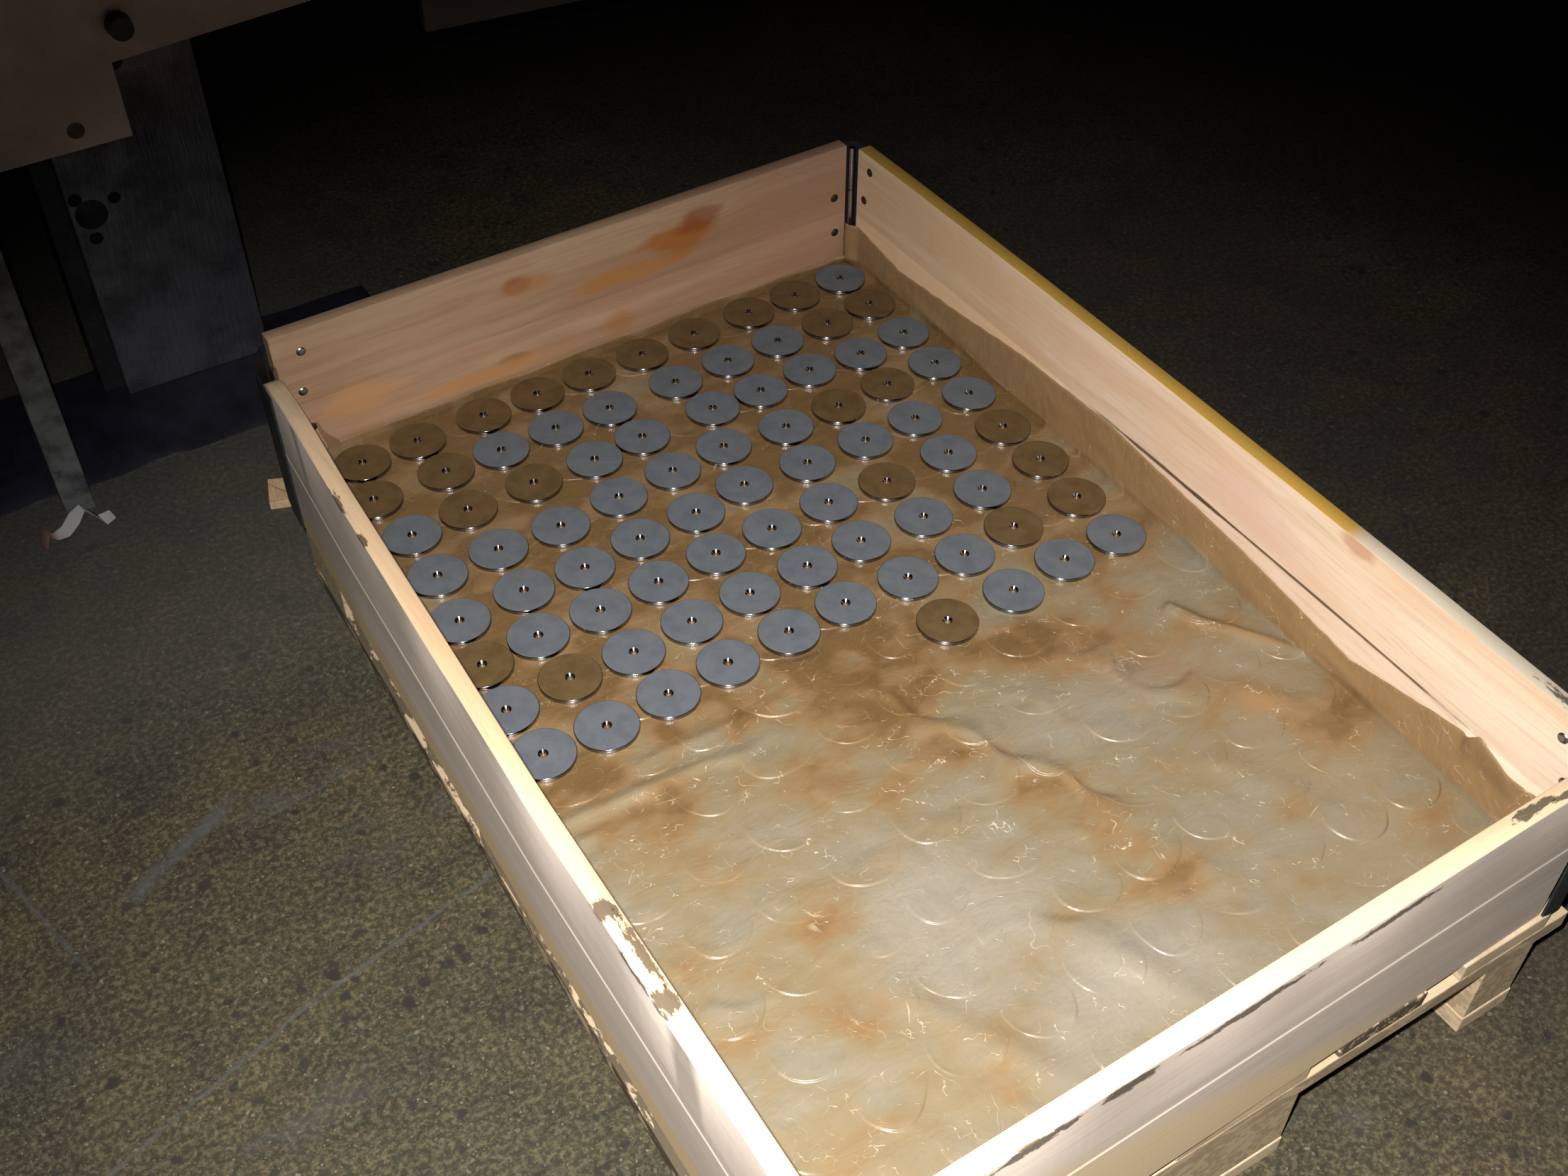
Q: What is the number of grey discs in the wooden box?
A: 59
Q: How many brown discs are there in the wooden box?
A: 25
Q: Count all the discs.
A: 84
